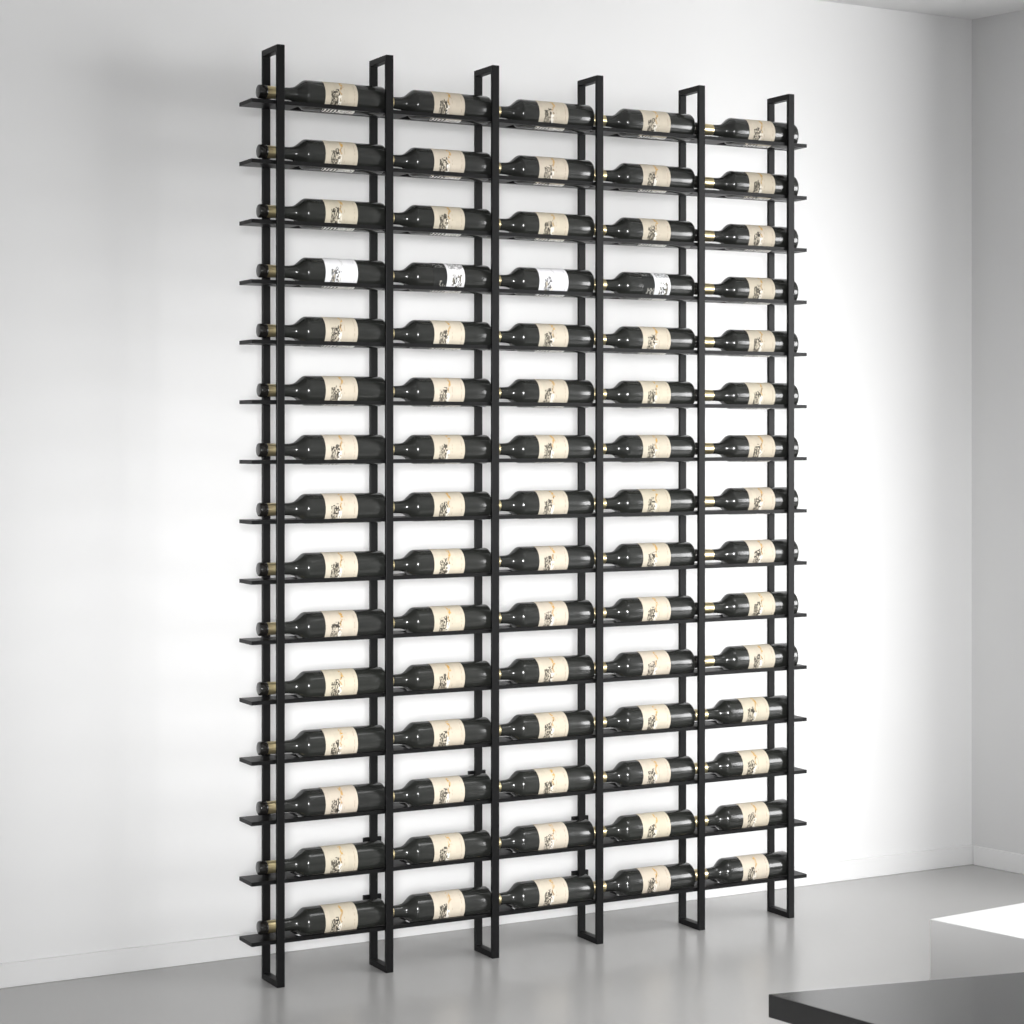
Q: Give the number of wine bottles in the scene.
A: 75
